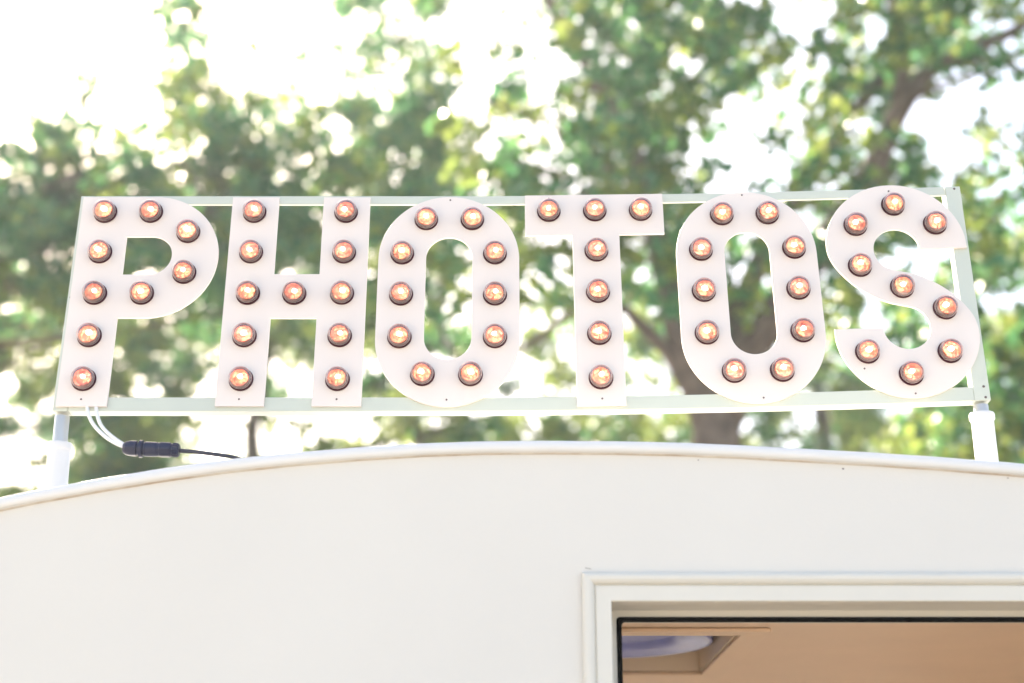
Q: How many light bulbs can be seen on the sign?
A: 56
